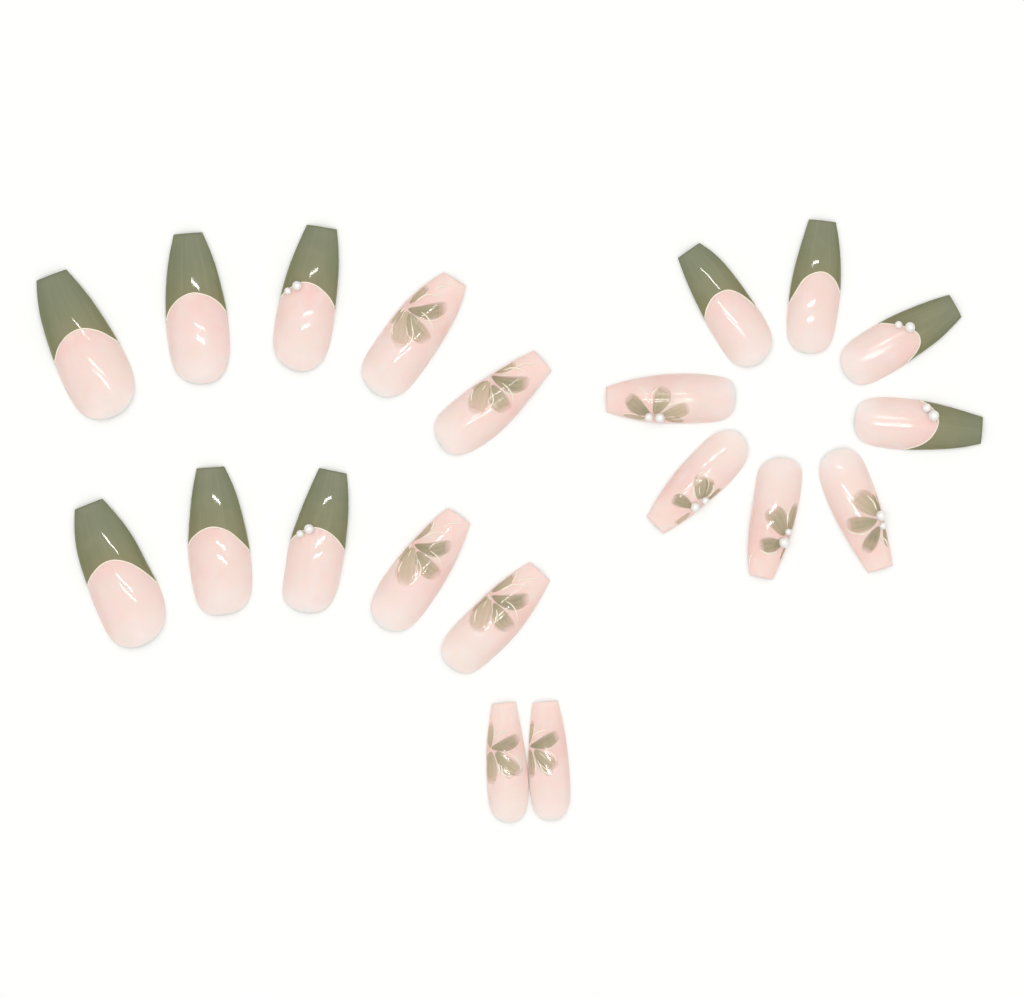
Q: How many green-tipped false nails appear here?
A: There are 10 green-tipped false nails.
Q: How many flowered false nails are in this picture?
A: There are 10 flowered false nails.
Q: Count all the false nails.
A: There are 20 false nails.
